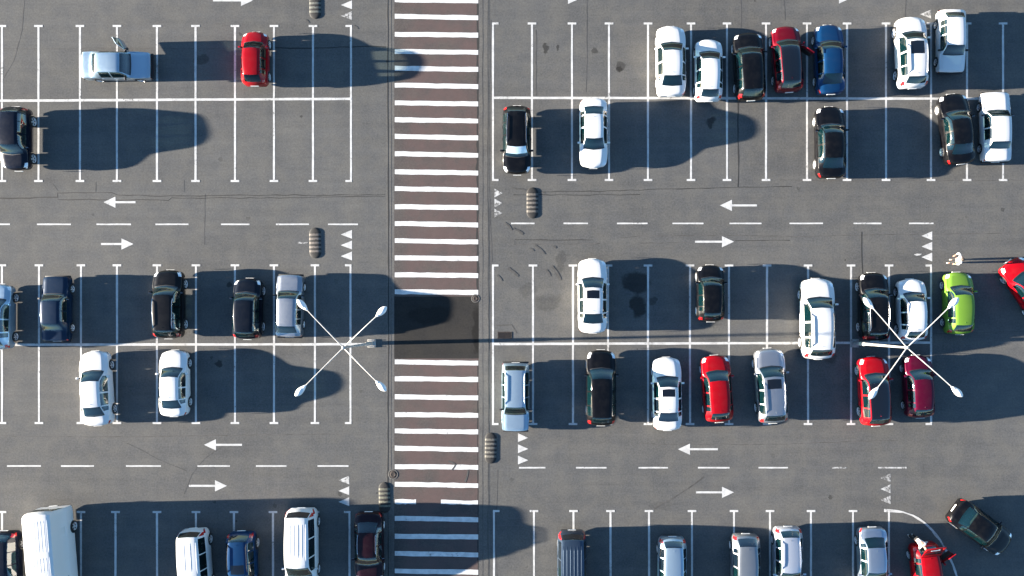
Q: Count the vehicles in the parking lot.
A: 49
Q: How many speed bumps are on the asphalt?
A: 5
